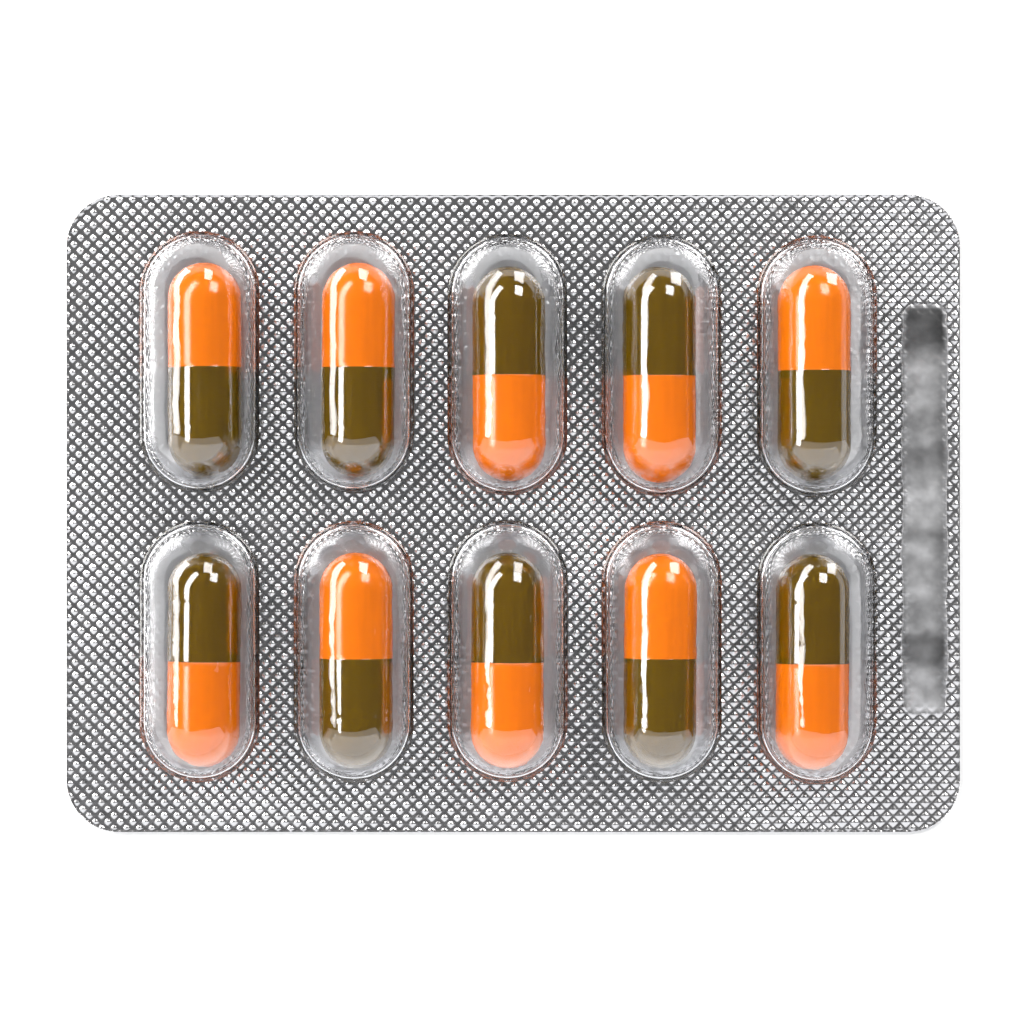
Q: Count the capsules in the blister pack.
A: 10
